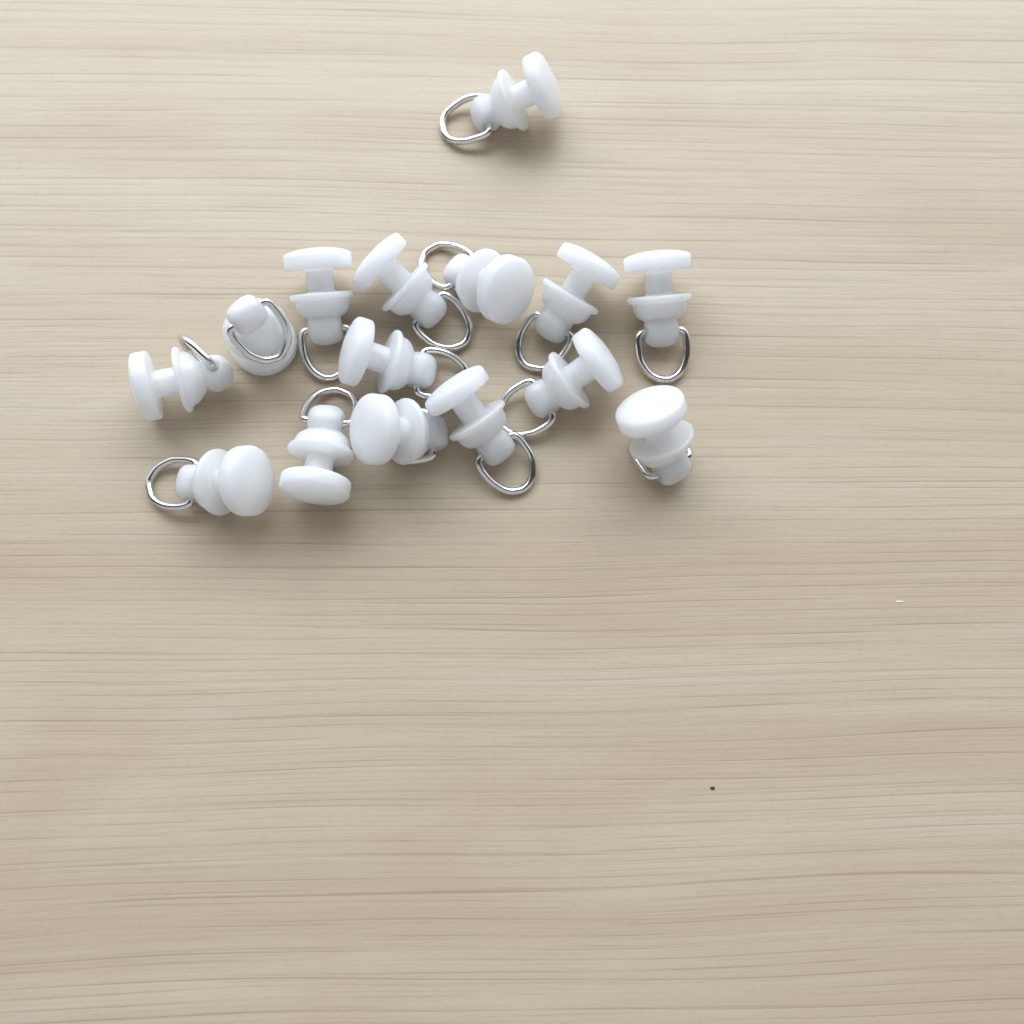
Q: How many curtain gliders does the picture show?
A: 15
